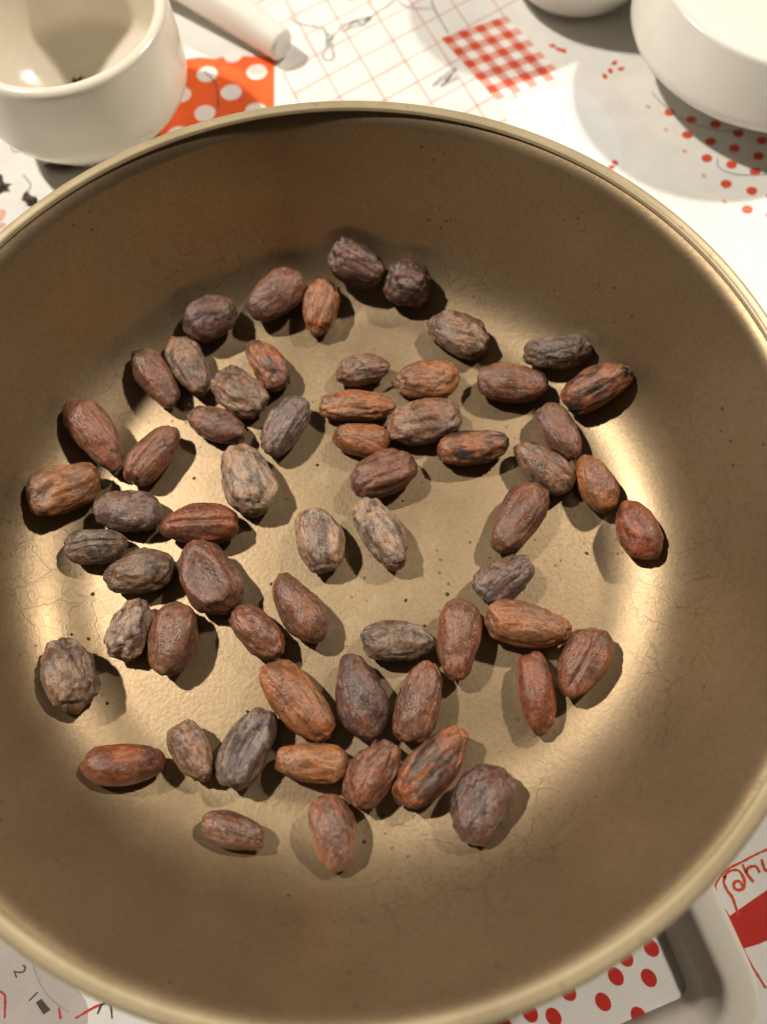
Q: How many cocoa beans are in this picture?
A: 61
